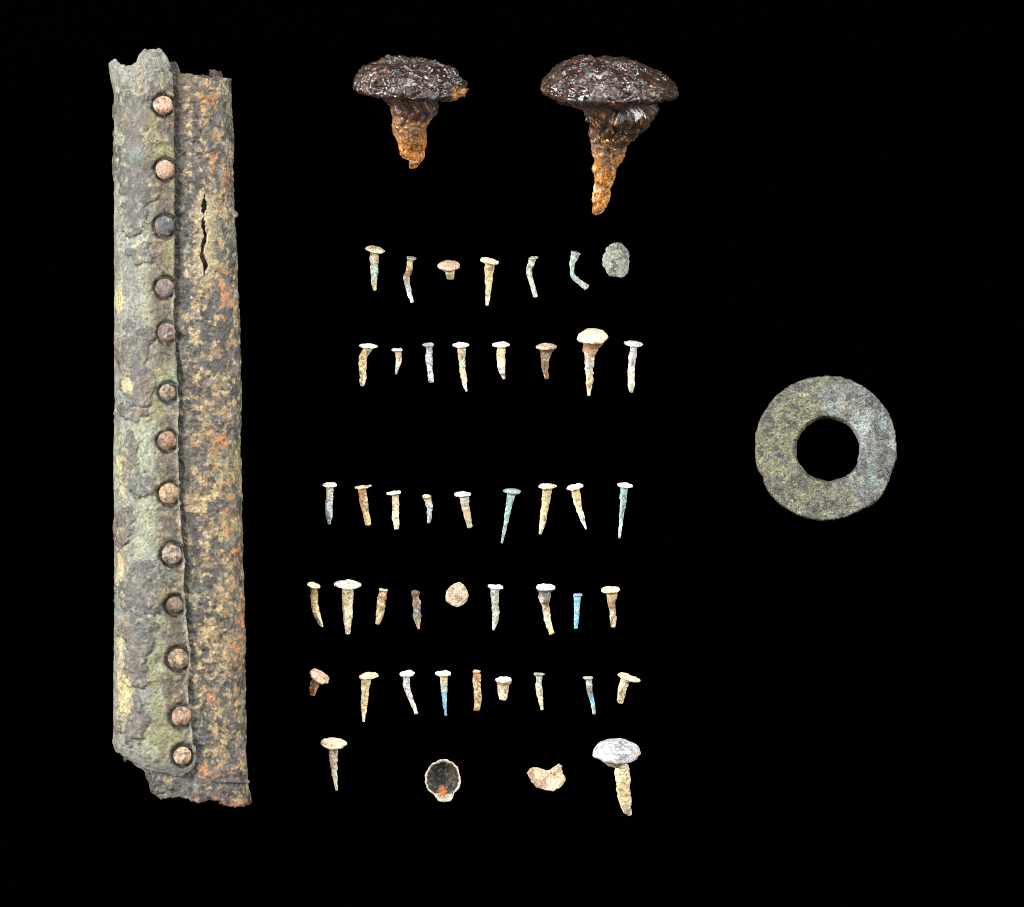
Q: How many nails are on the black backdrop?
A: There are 44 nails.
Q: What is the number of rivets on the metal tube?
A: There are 13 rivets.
